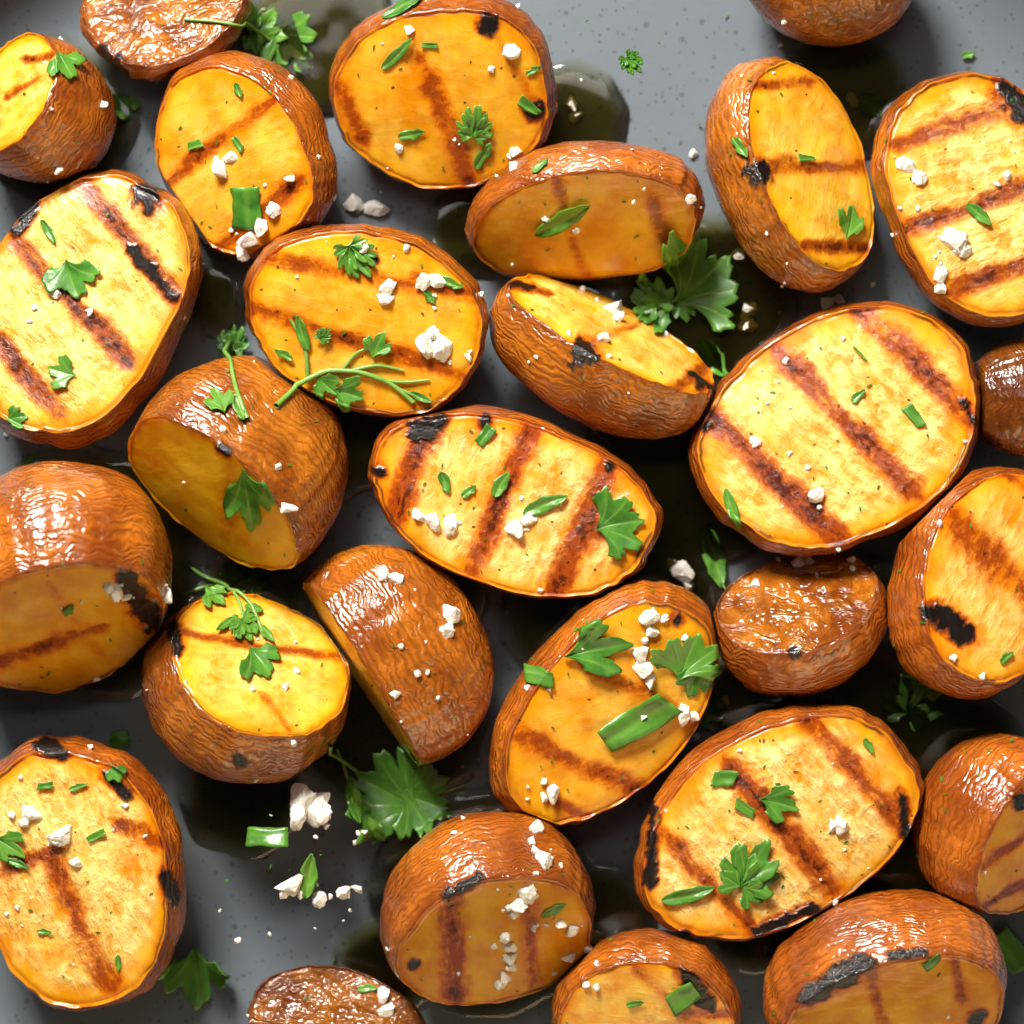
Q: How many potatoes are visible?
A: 28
